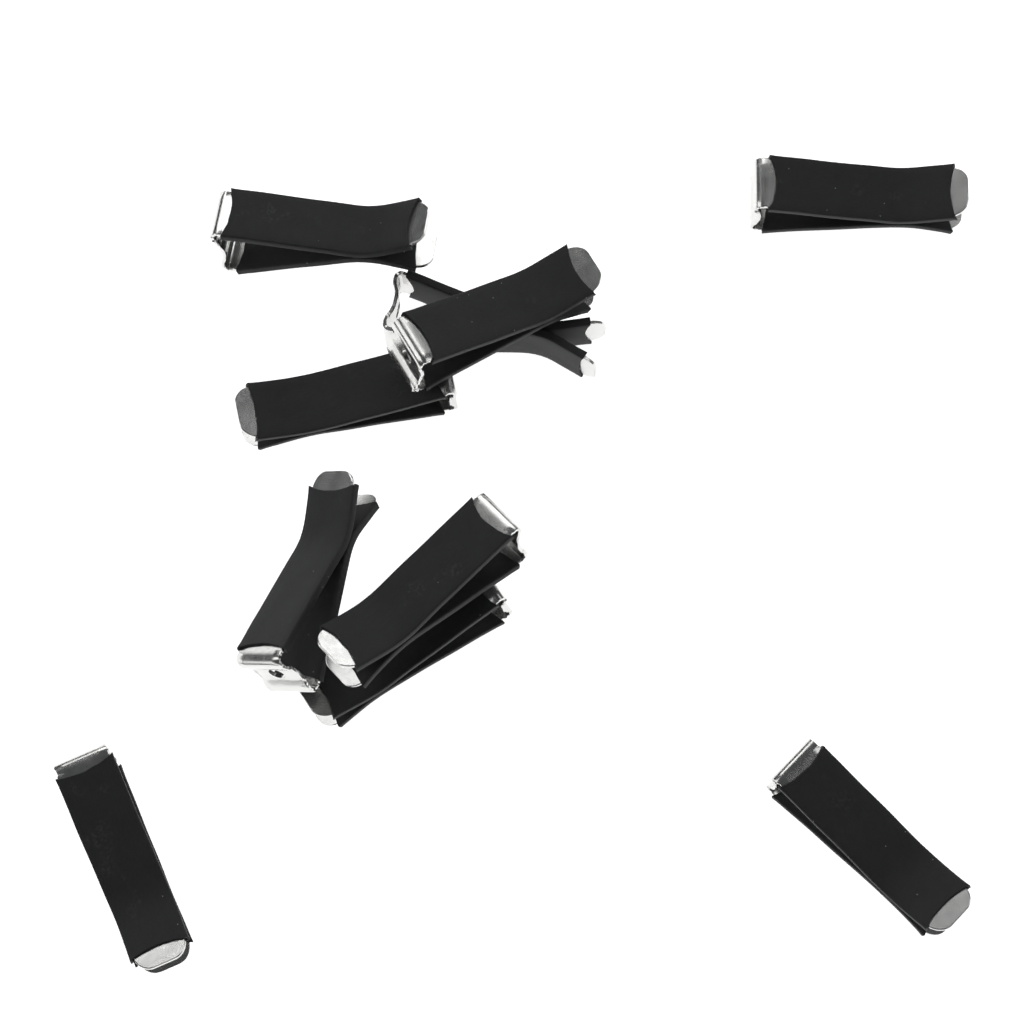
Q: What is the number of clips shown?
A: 10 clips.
